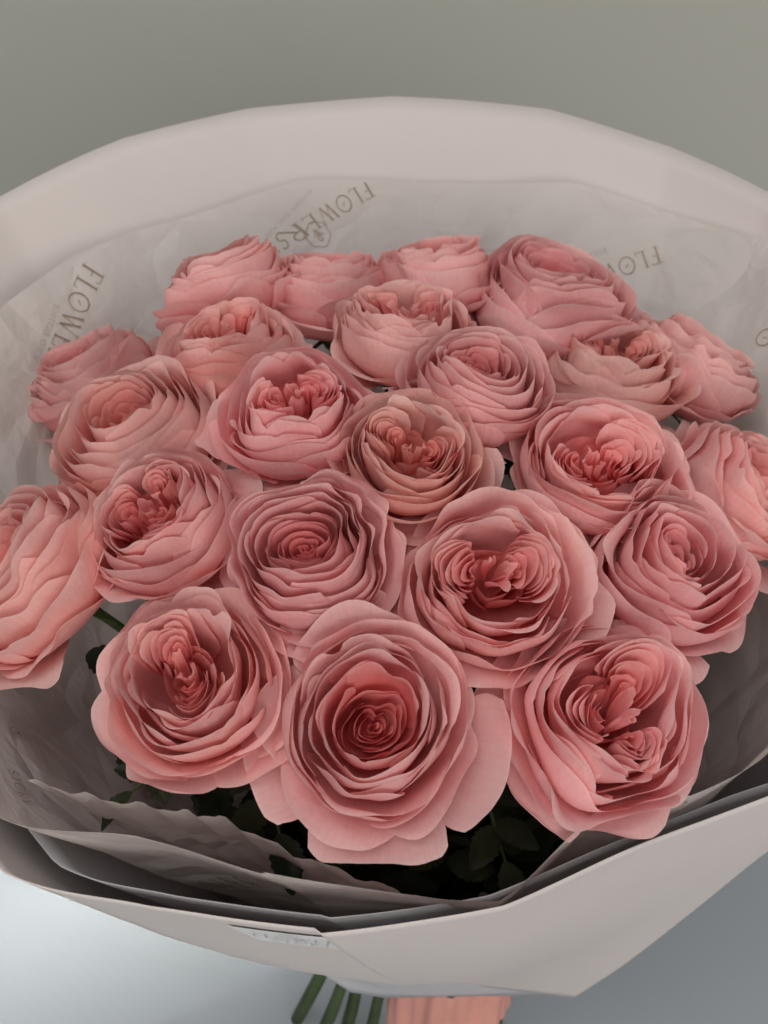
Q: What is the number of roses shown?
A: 23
